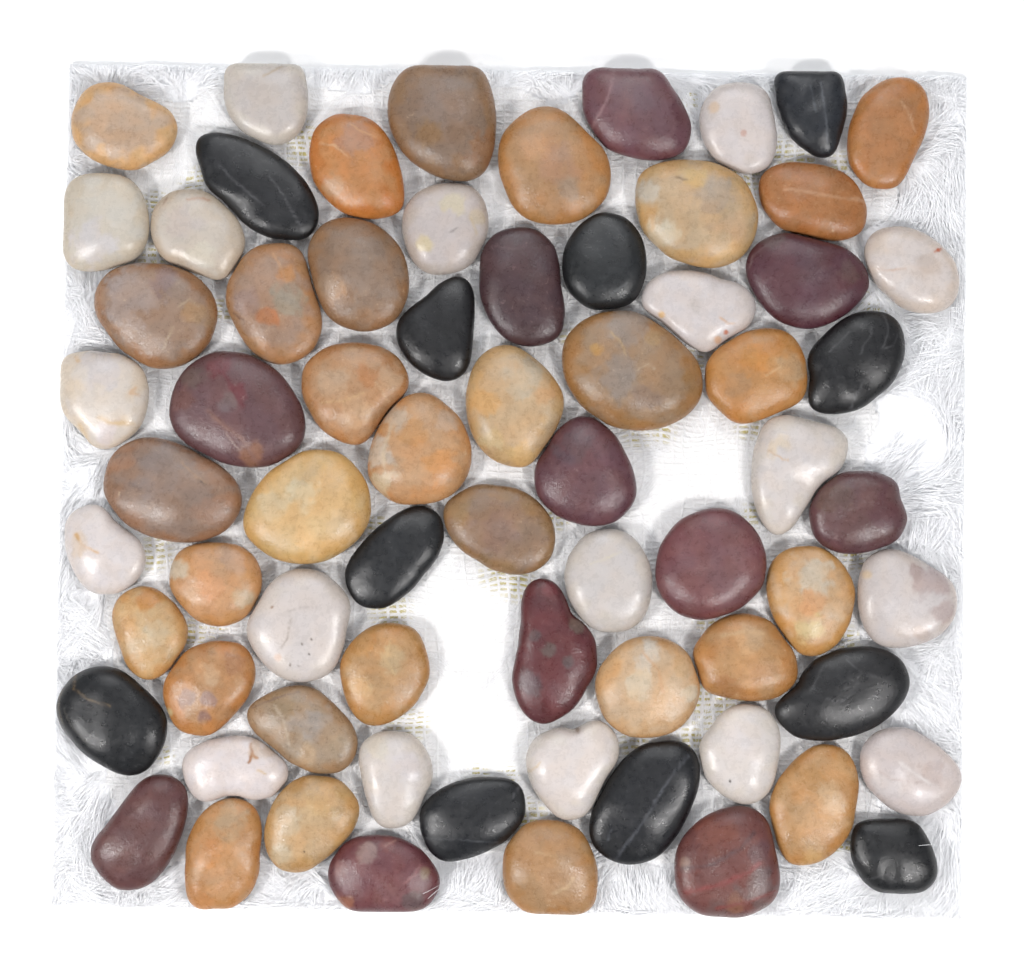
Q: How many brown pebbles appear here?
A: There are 30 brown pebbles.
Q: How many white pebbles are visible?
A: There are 18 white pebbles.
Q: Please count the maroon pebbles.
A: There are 11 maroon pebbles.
